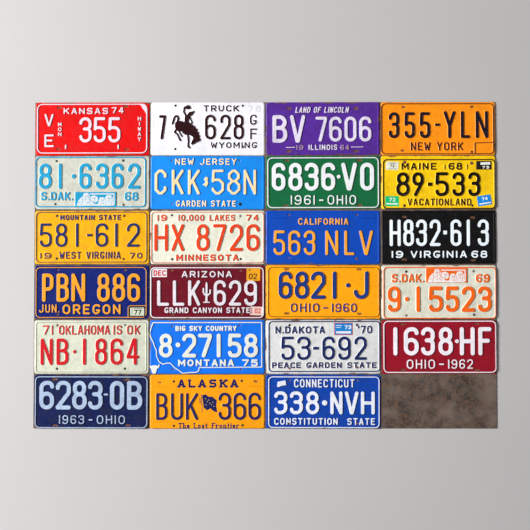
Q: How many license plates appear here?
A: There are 23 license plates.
